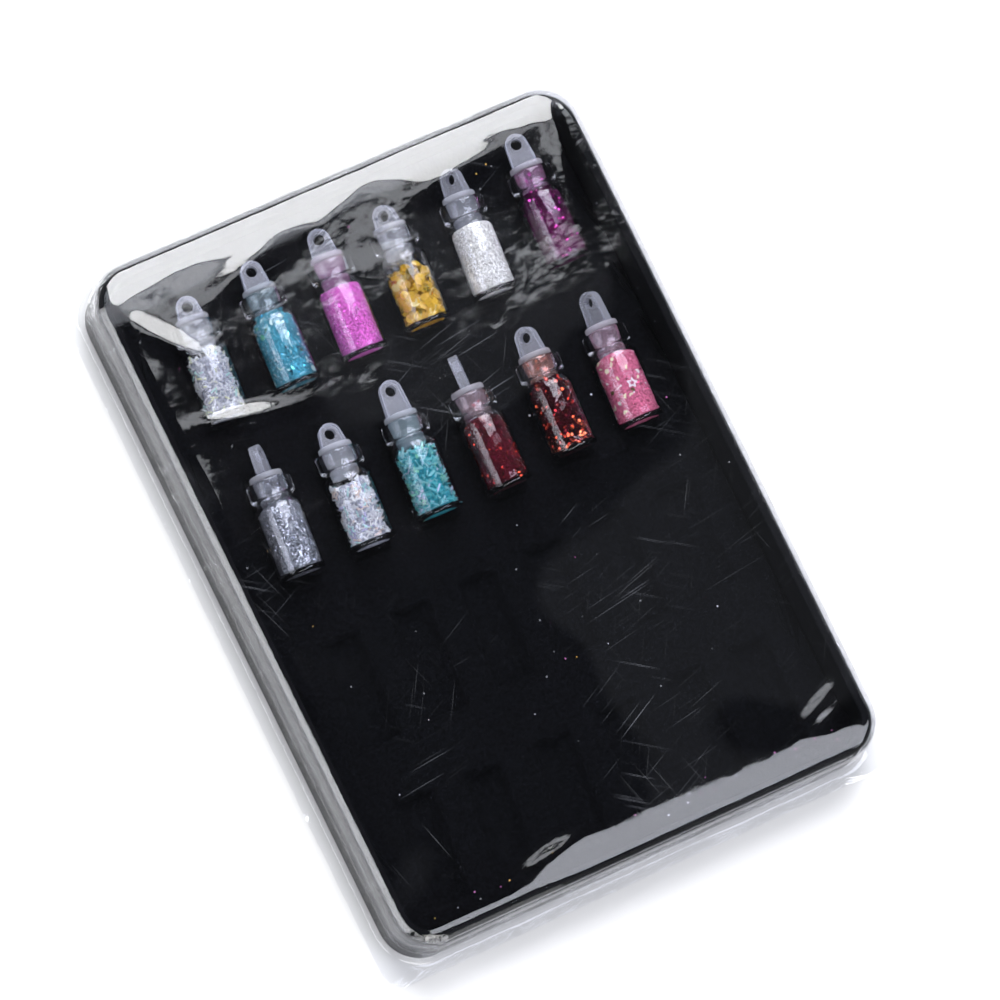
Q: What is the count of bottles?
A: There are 12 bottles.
